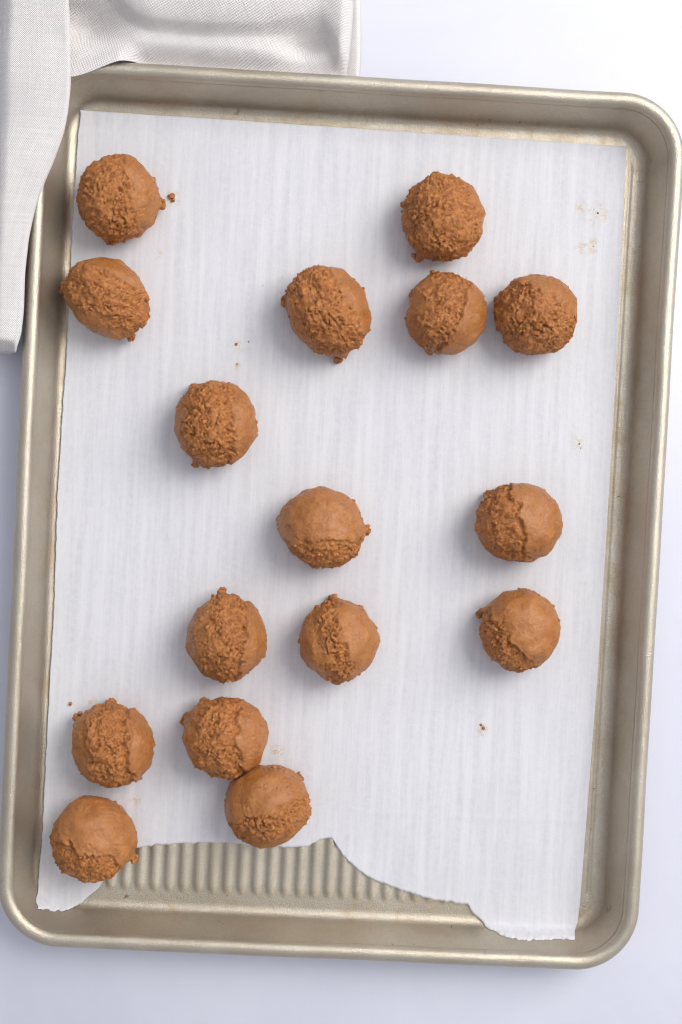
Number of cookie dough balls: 16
